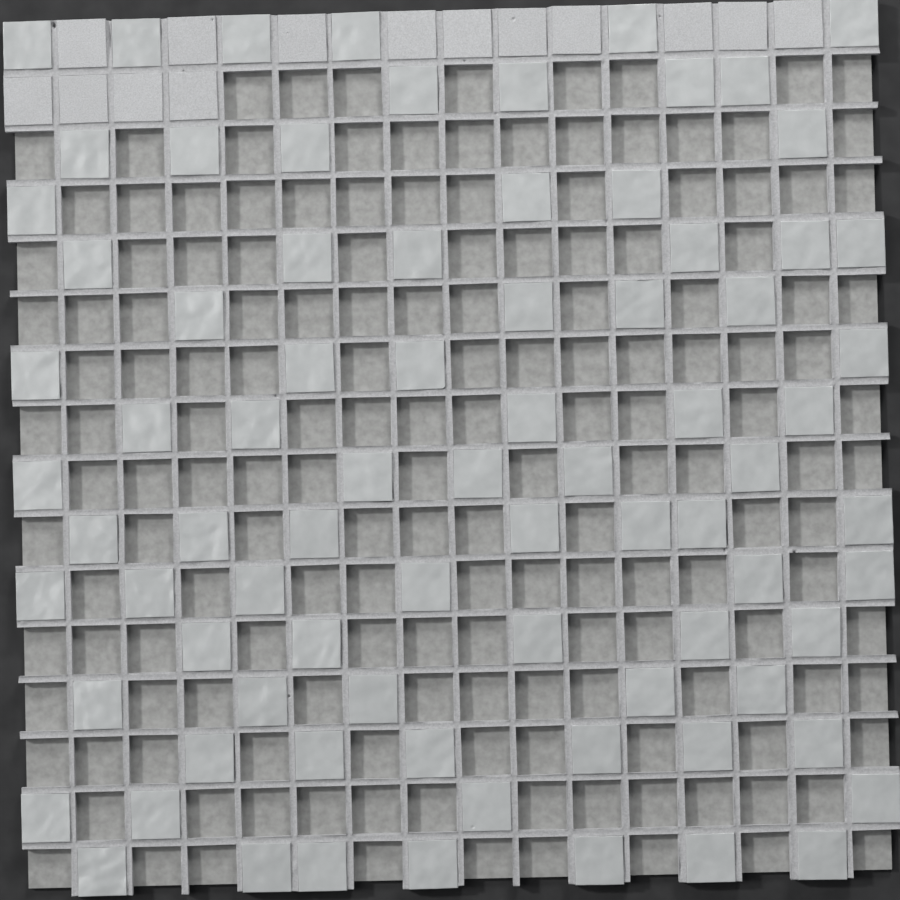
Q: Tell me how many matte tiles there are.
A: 14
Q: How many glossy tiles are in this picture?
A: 81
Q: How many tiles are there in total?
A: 95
